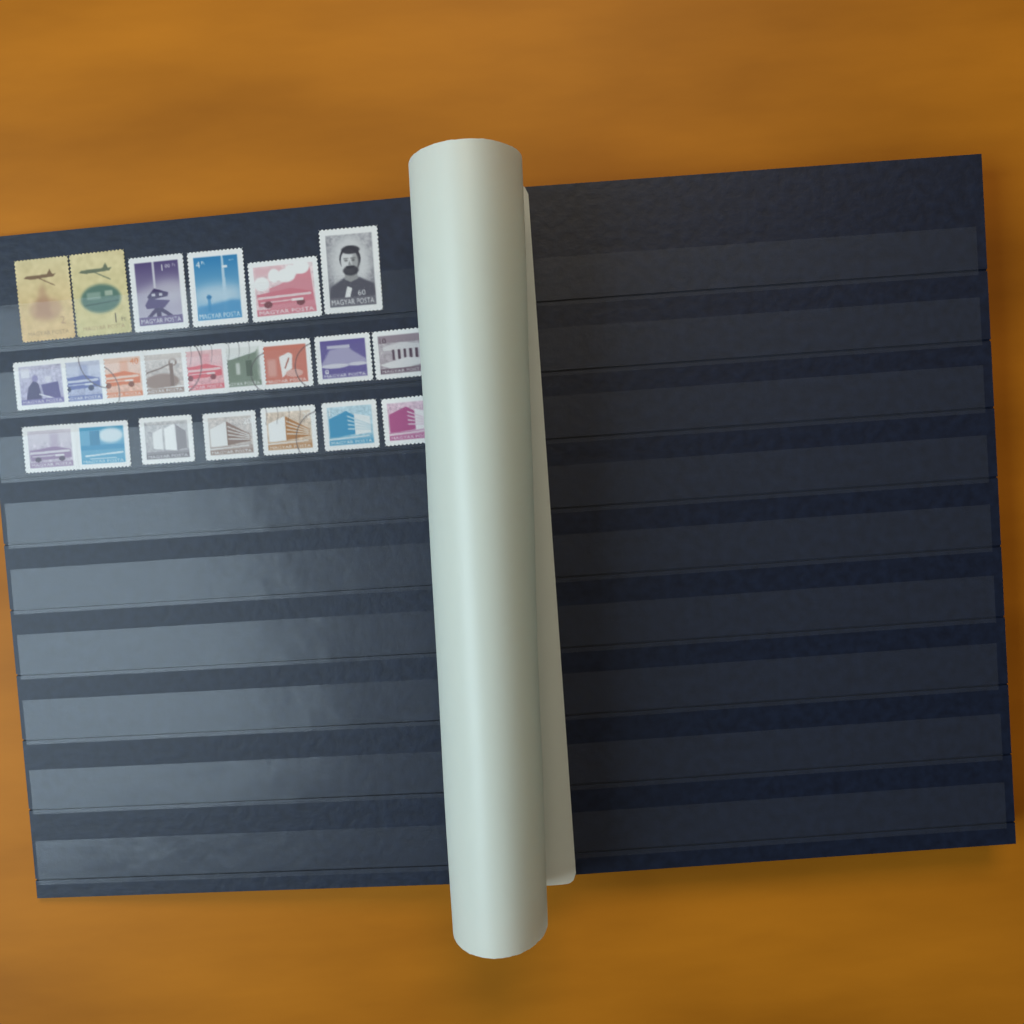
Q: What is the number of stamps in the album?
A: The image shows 22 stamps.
